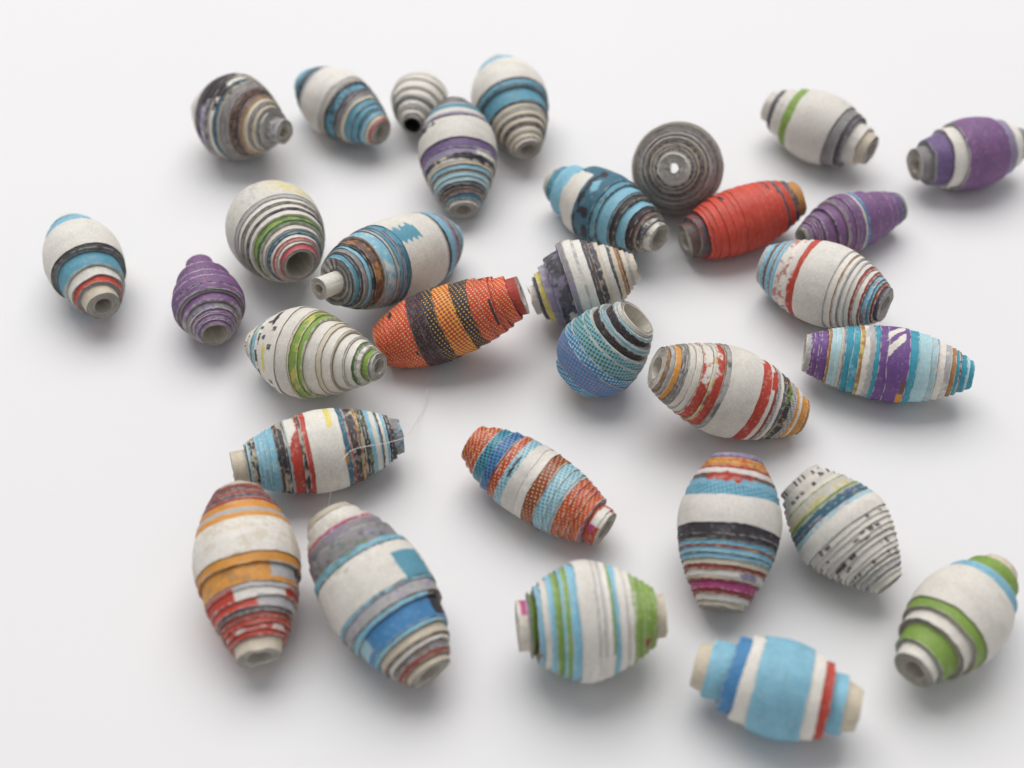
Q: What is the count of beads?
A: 31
